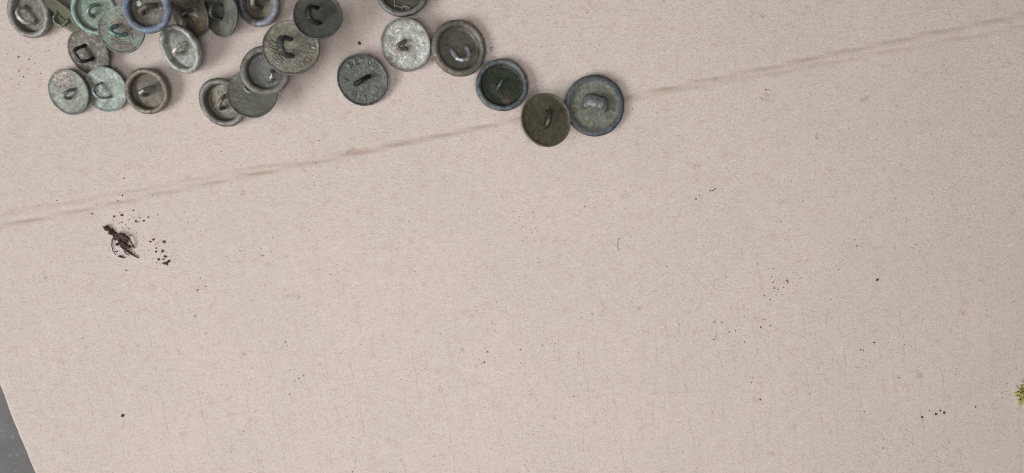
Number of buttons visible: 25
